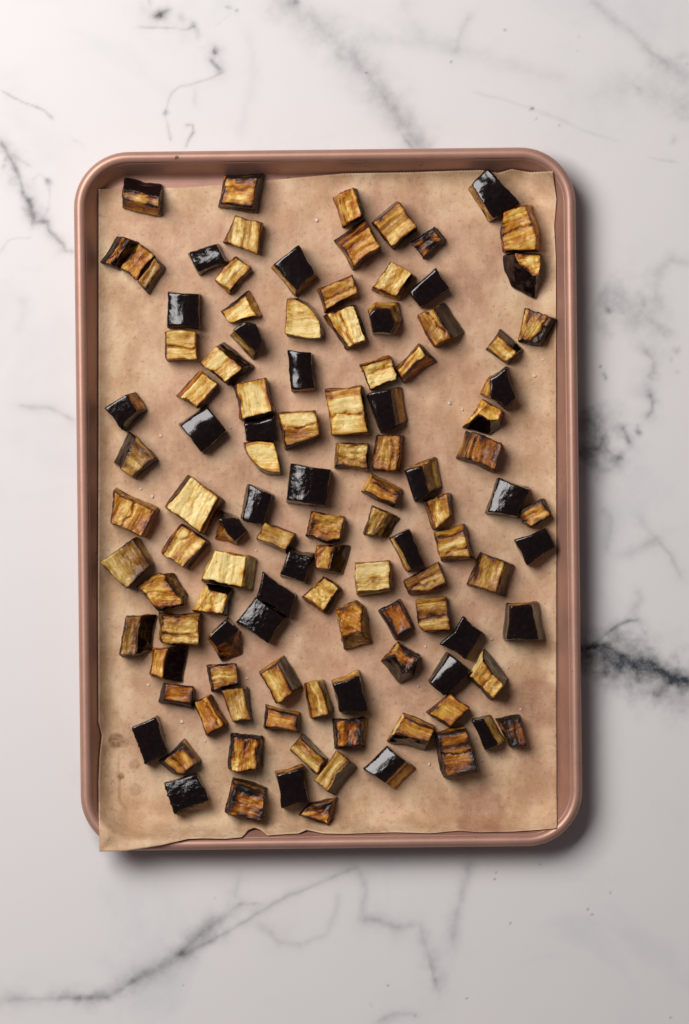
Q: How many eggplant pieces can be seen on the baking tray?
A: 113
